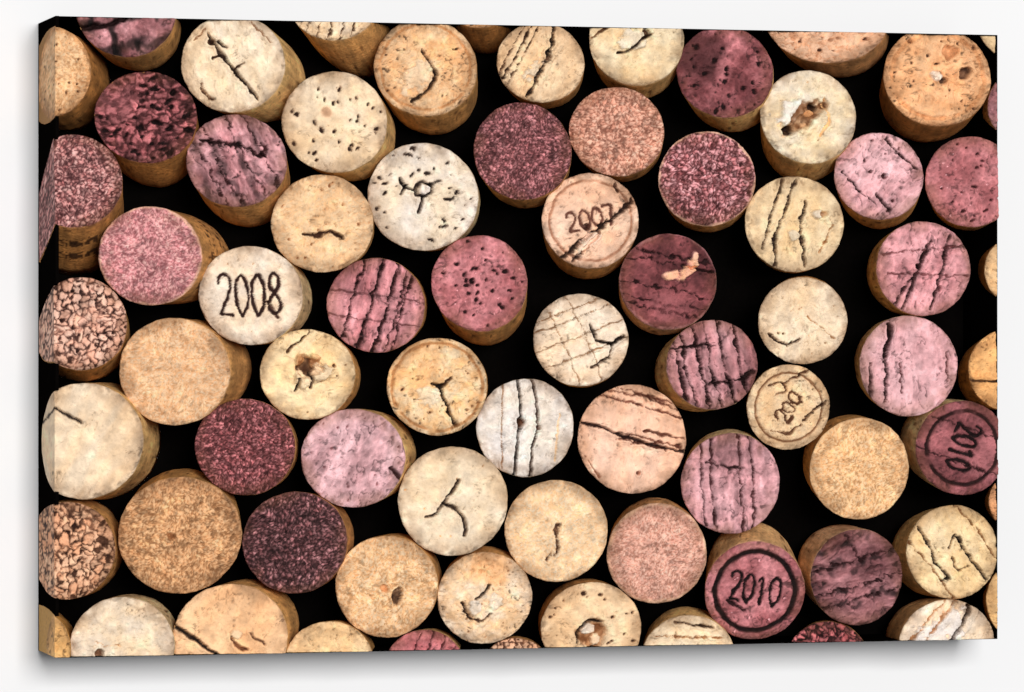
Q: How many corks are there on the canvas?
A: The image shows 75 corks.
